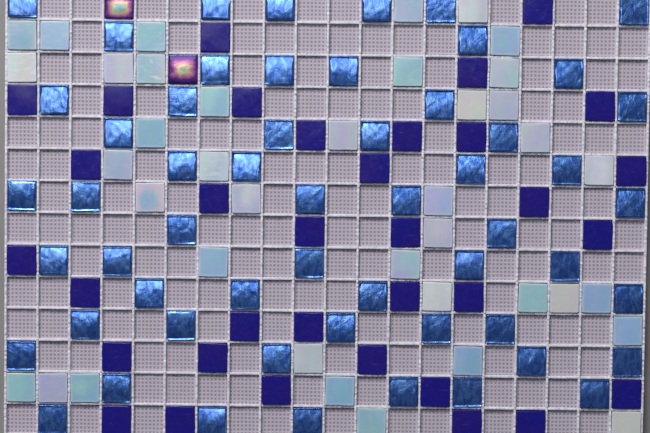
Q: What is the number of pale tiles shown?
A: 39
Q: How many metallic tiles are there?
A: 56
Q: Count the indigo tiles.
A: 34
